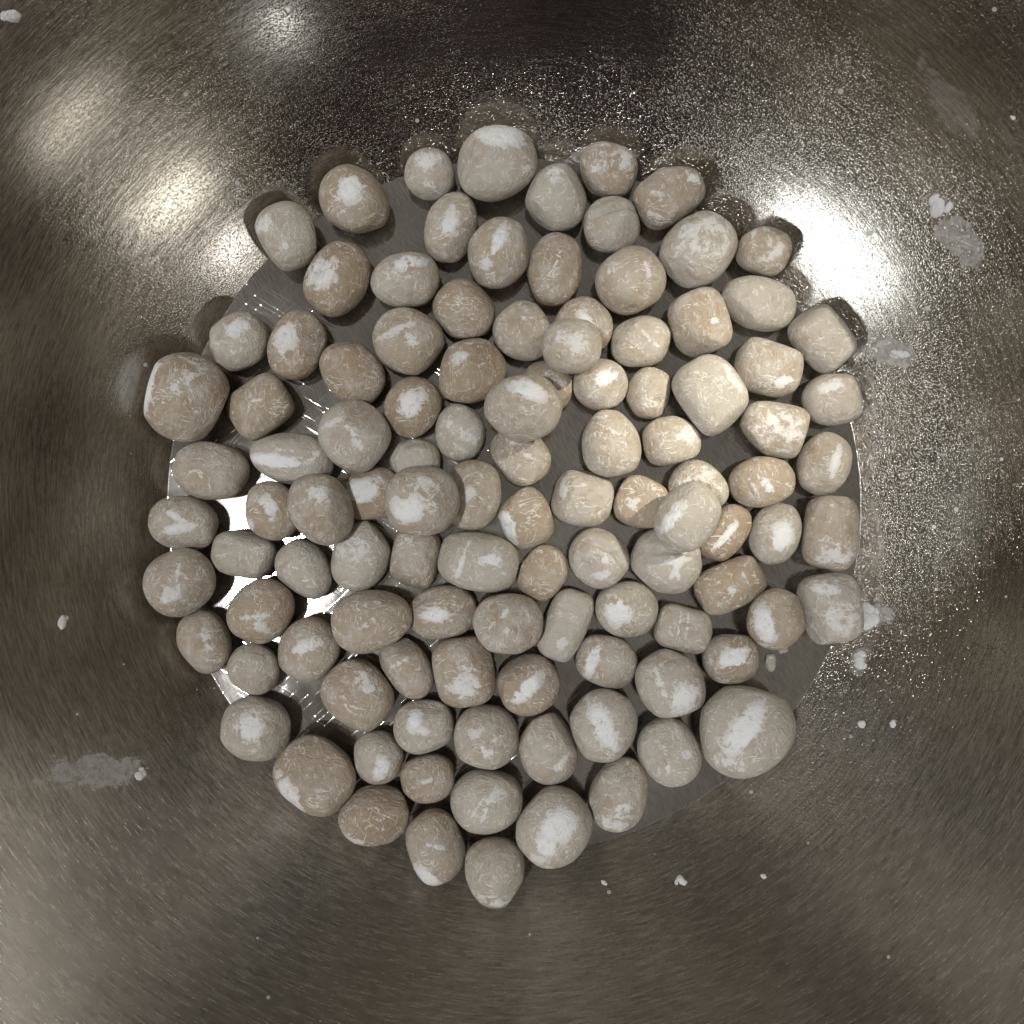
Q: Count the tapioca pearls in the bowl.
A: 109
